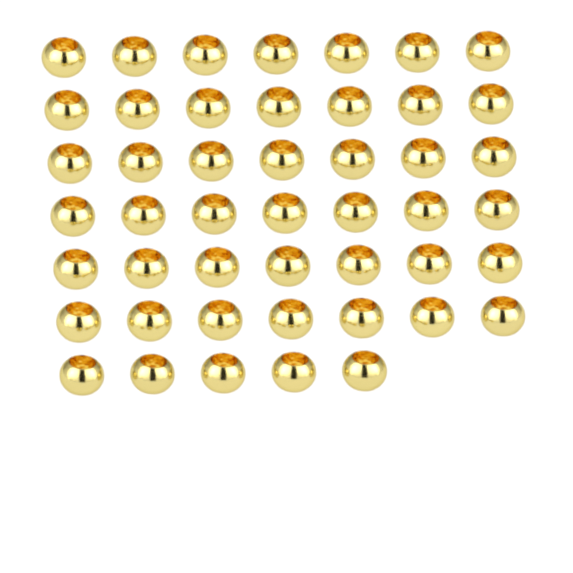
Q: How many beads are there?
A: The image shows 47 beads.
